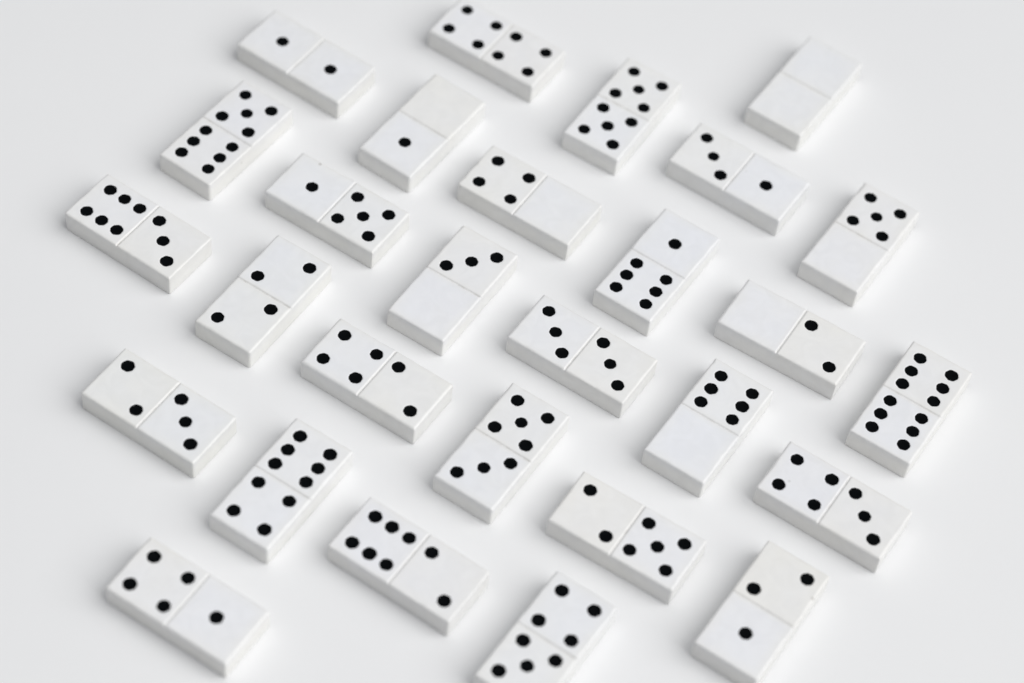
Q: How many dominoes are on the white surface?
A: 28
